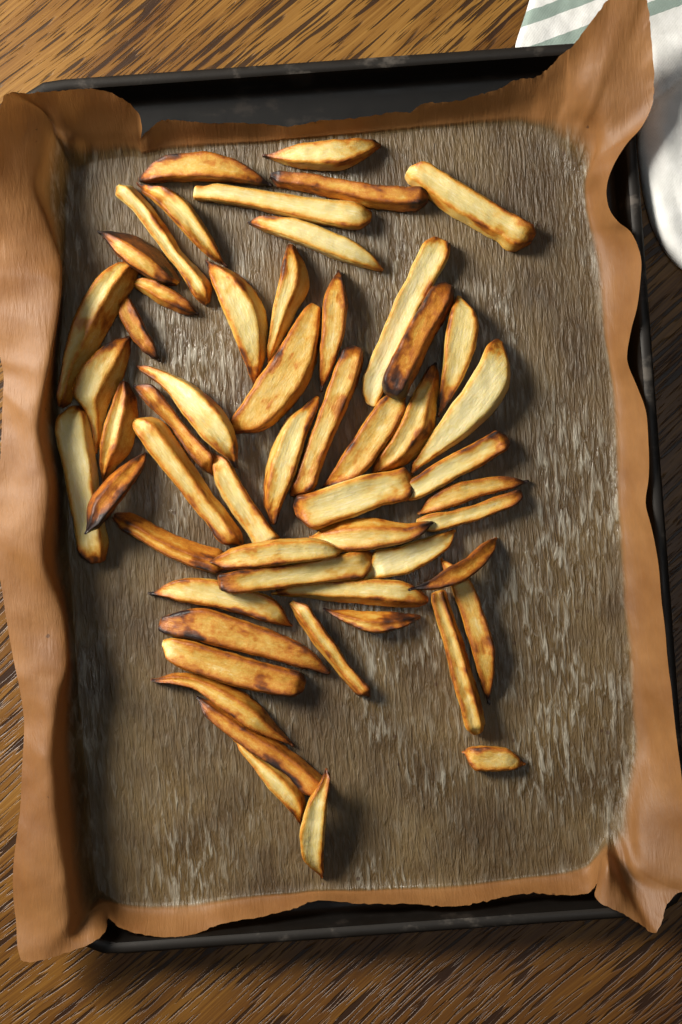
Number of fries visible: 55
